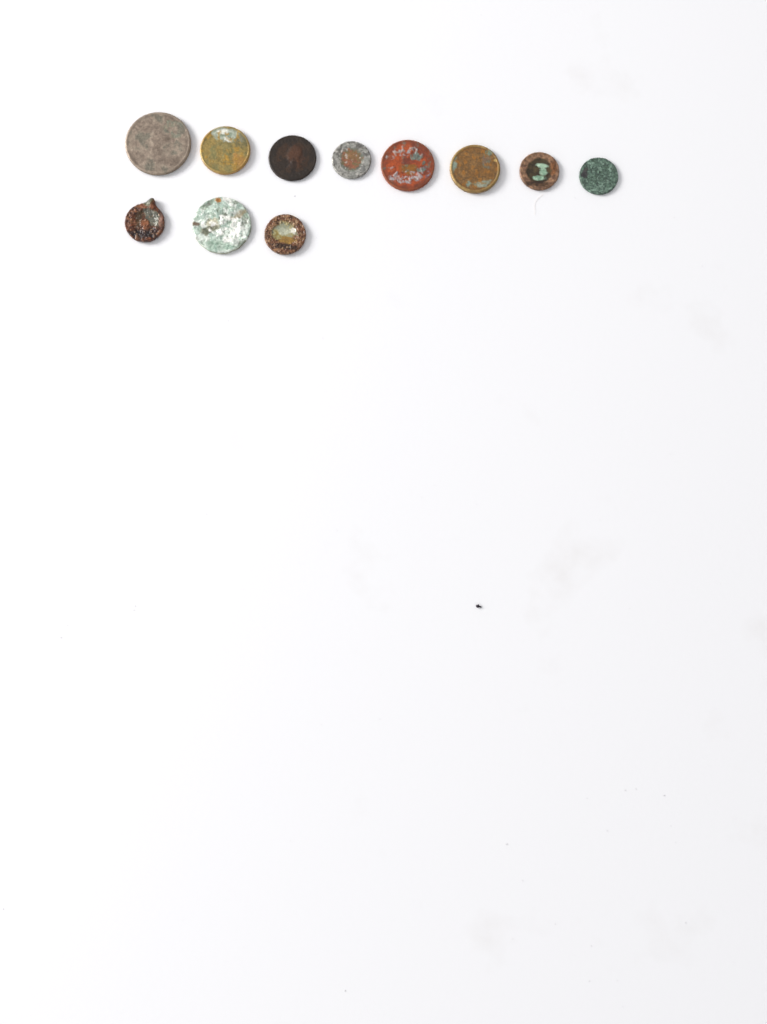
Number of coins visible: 11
